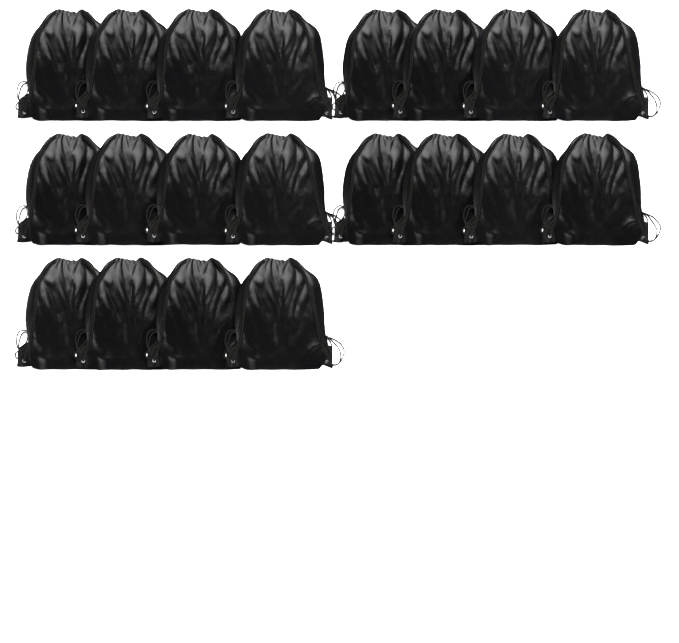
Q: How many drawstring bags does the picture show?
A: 20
